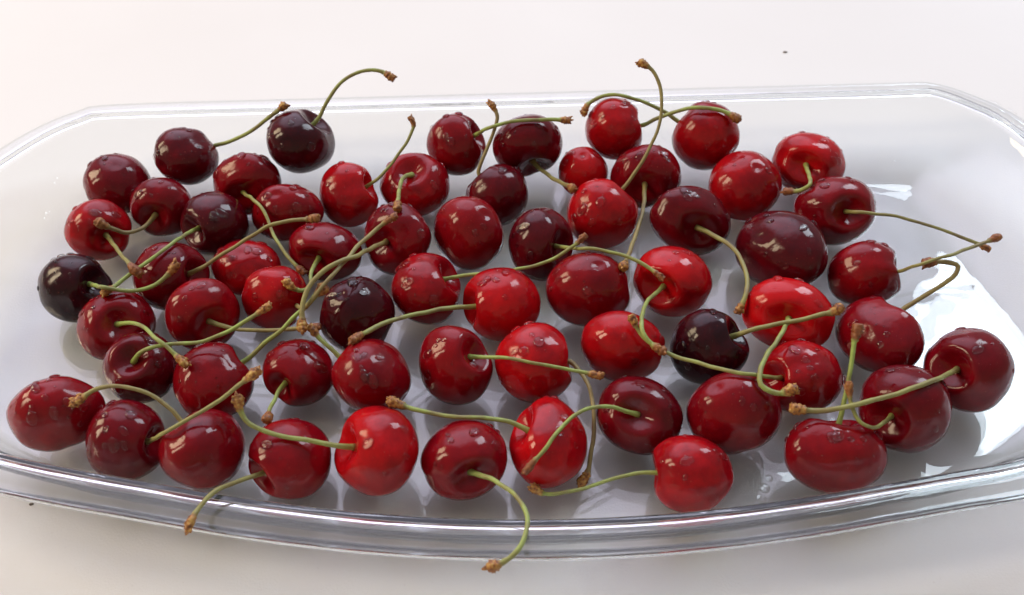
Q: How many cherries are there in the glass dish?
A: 63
